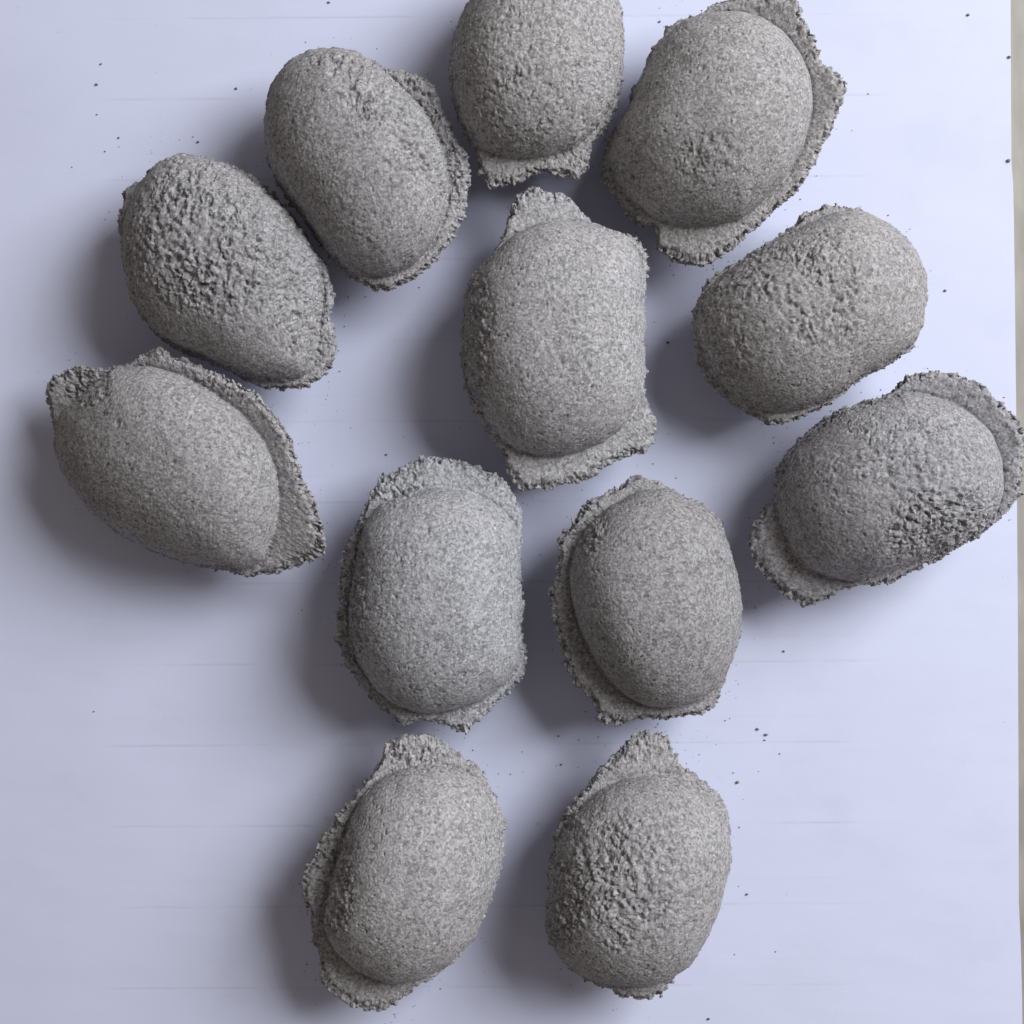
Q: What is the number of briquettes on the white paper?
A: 12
